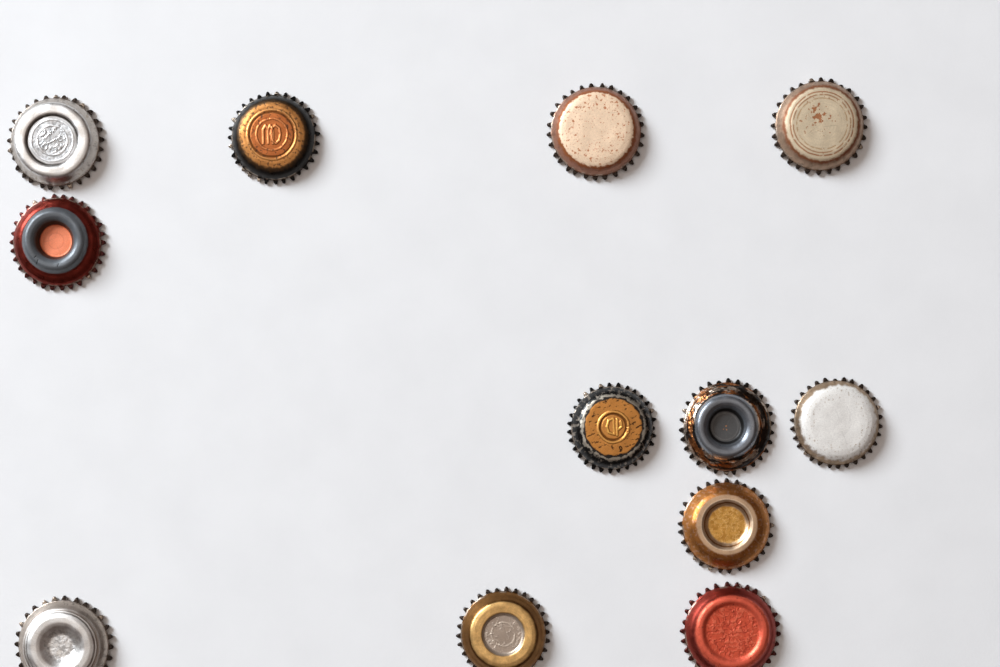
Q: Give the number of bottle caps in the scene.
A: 12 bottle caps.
